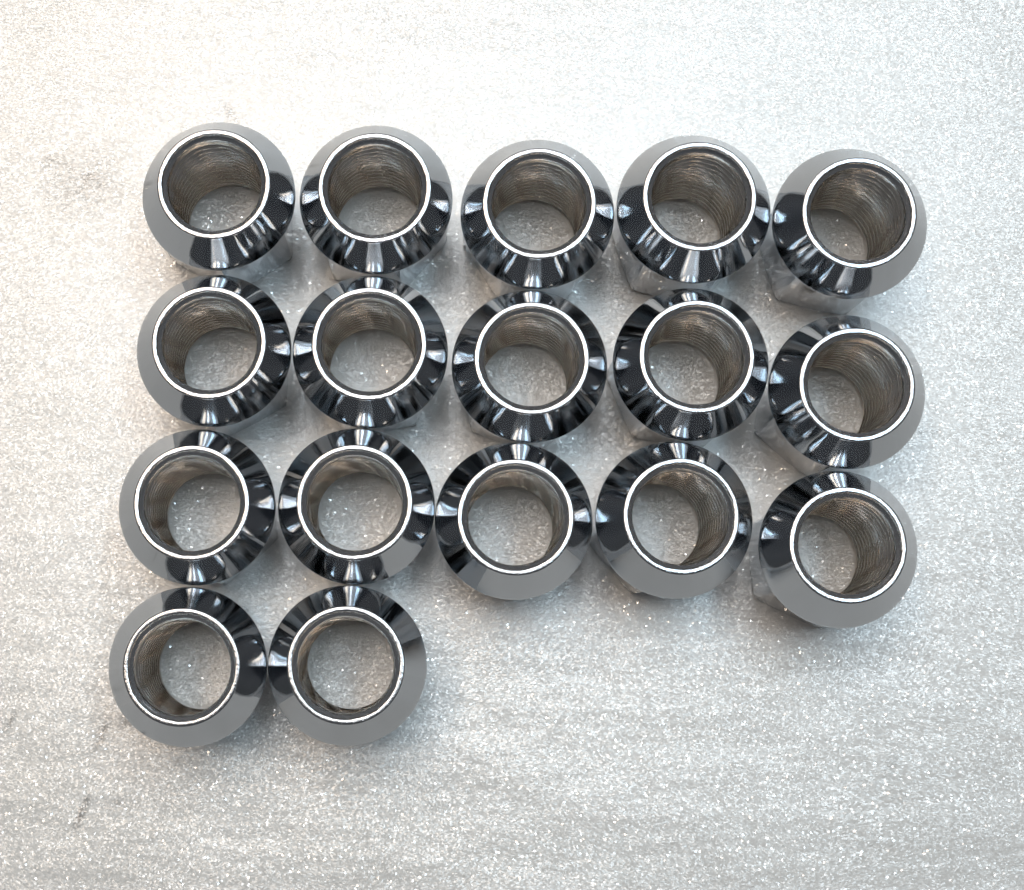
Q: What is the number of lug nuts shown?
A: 17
